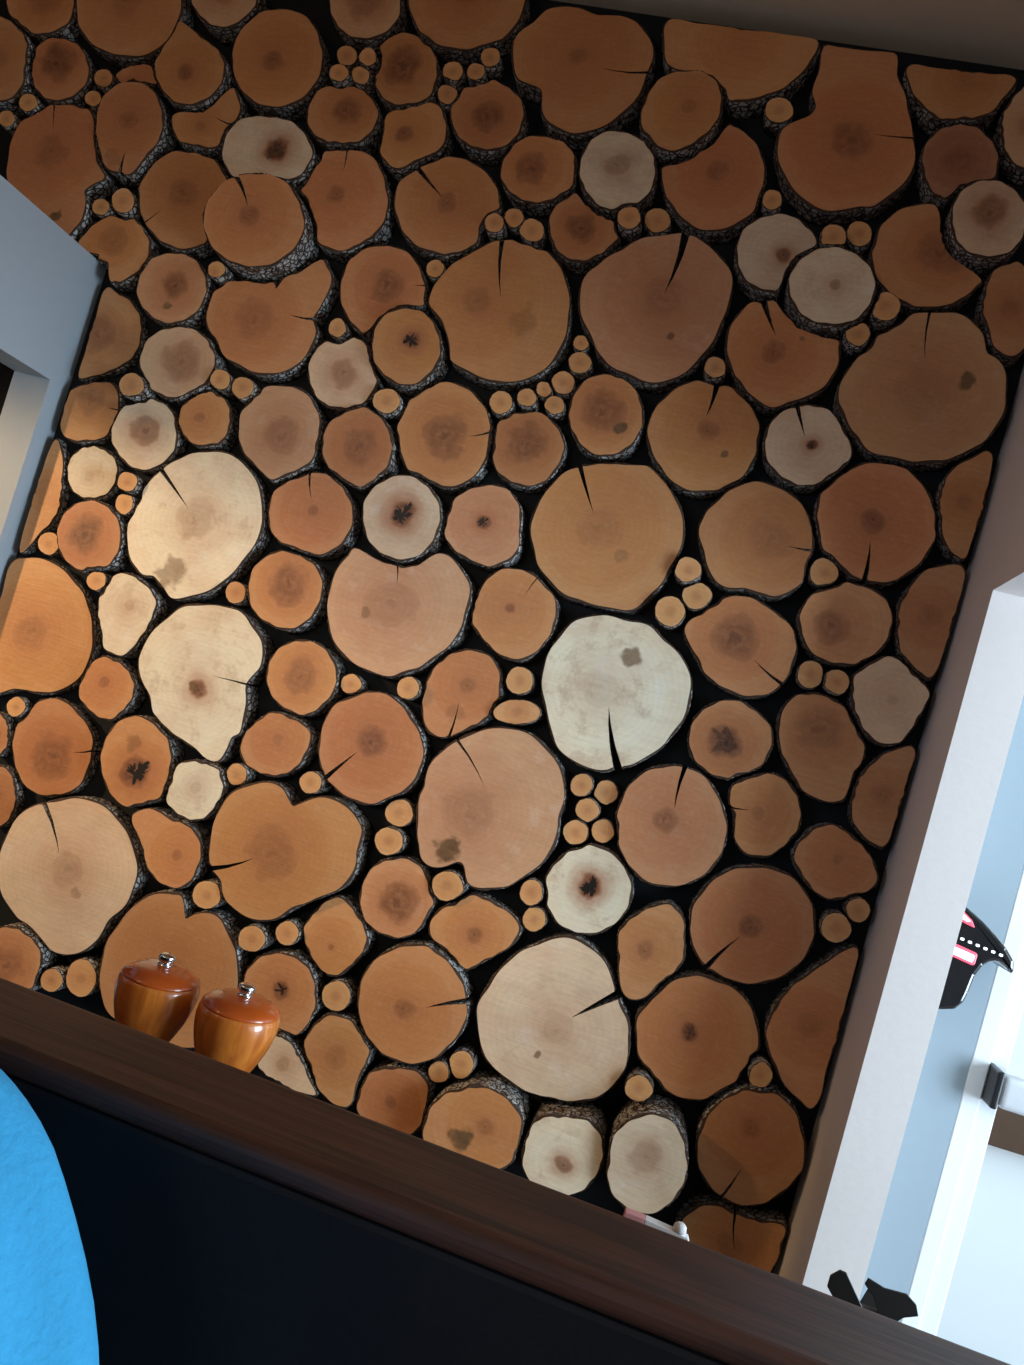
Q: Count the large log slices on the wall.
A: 123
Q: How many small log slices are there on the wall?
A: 80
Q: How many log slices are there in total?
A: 203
